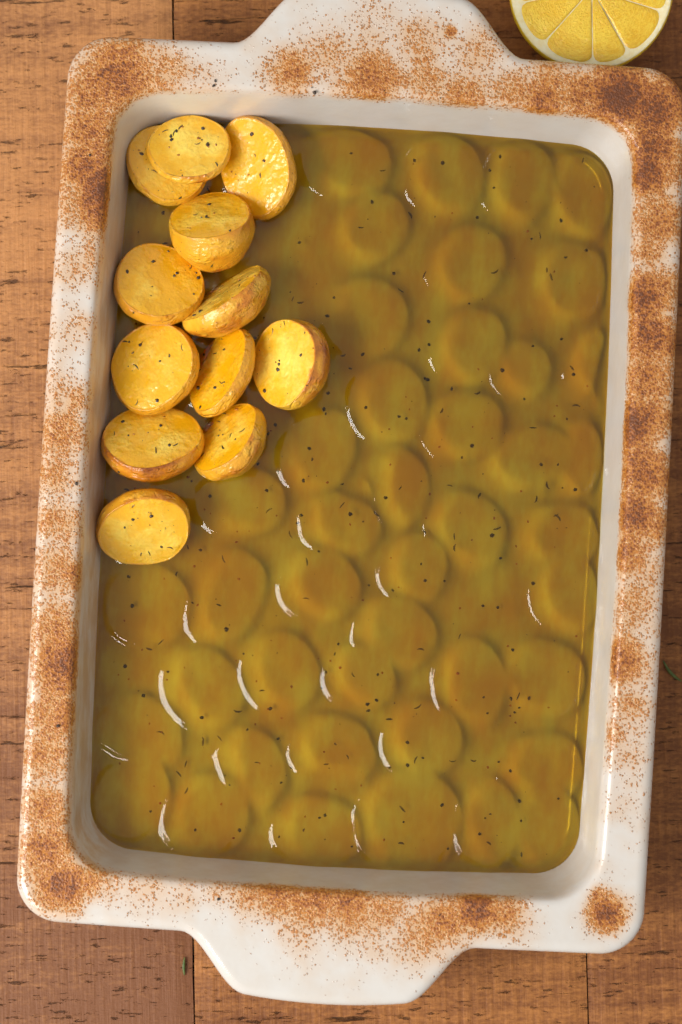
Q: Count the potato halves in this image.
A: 12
